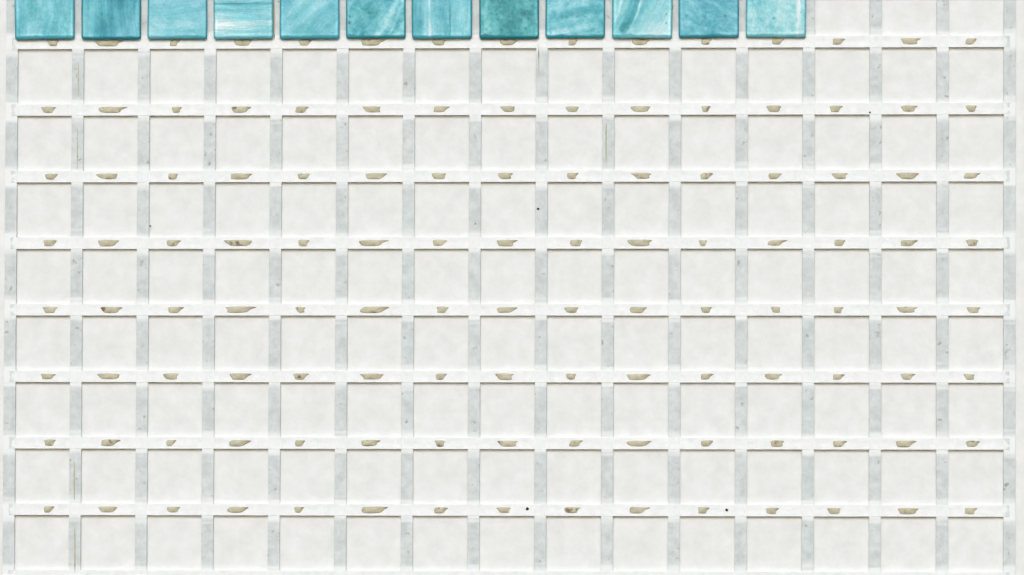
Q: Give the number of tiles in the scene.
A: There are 12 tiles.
